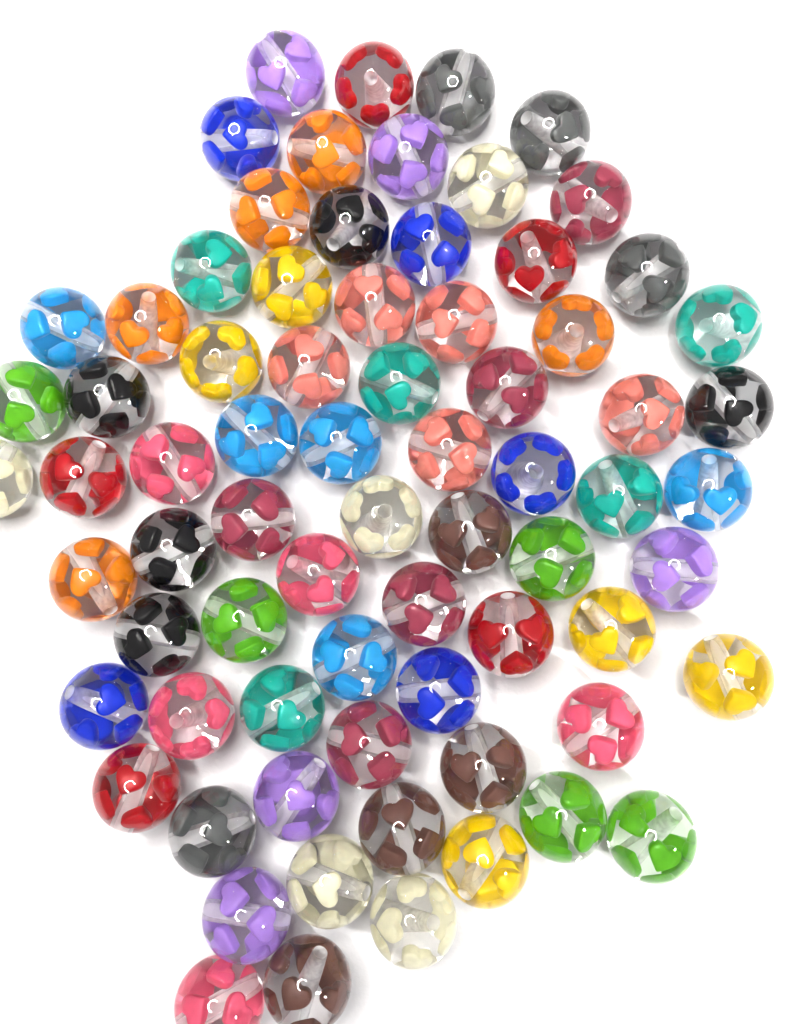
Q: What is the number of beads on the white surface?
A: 73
